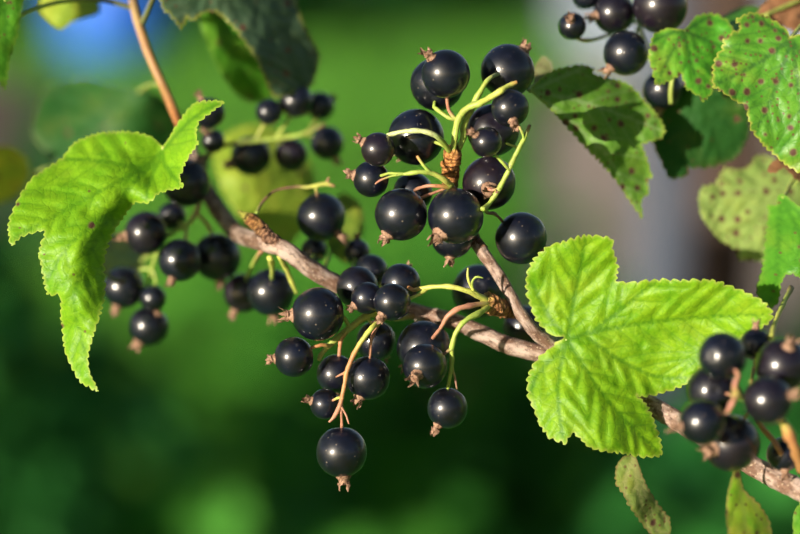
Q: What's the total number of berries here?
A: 67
